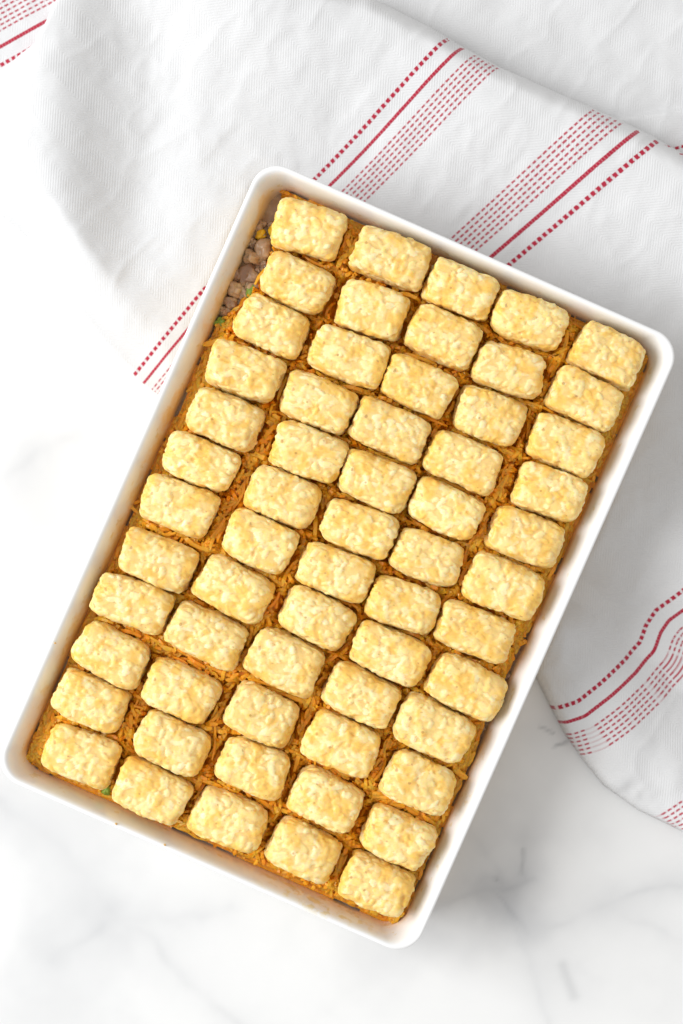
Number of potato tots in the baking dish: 60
